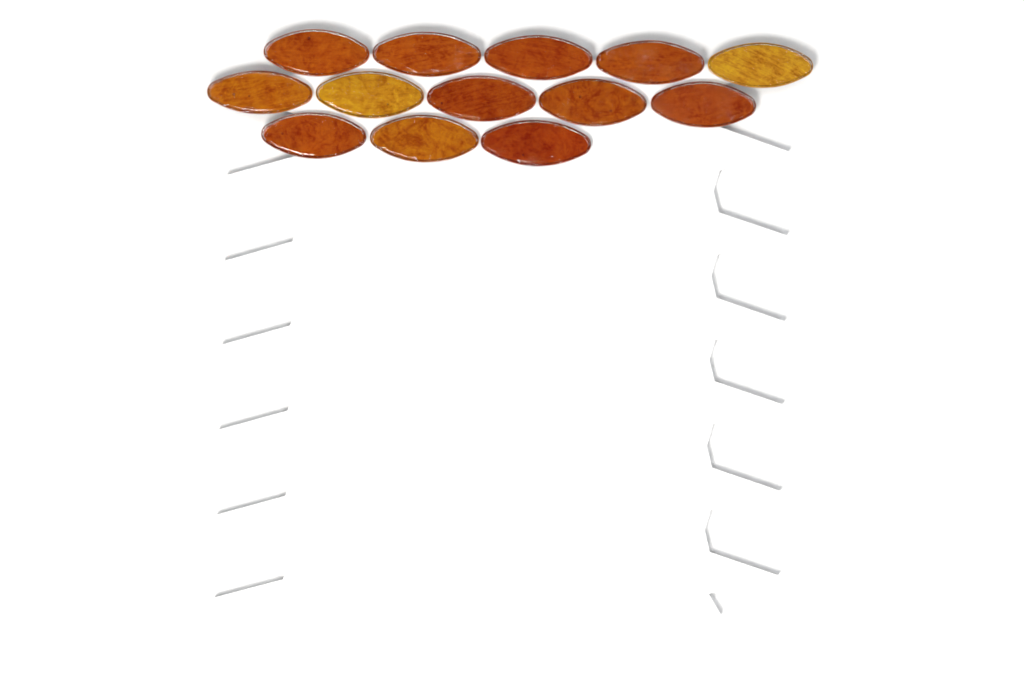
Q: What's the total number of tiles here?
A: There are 13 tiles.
